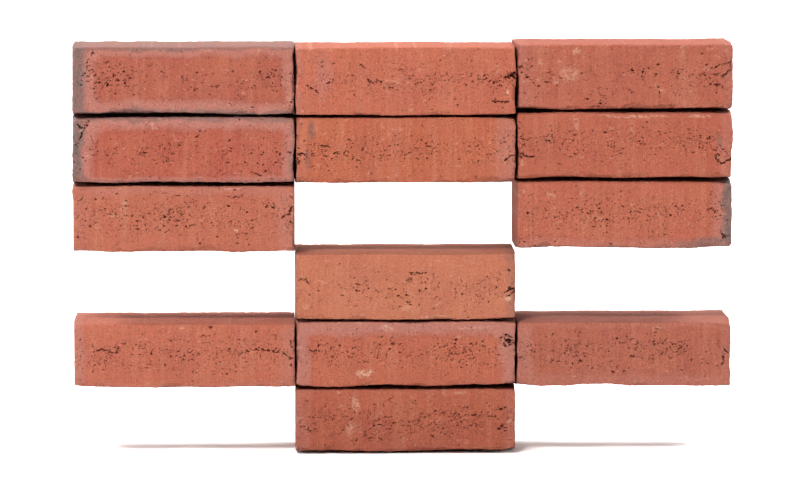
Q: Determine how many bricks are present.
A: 13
